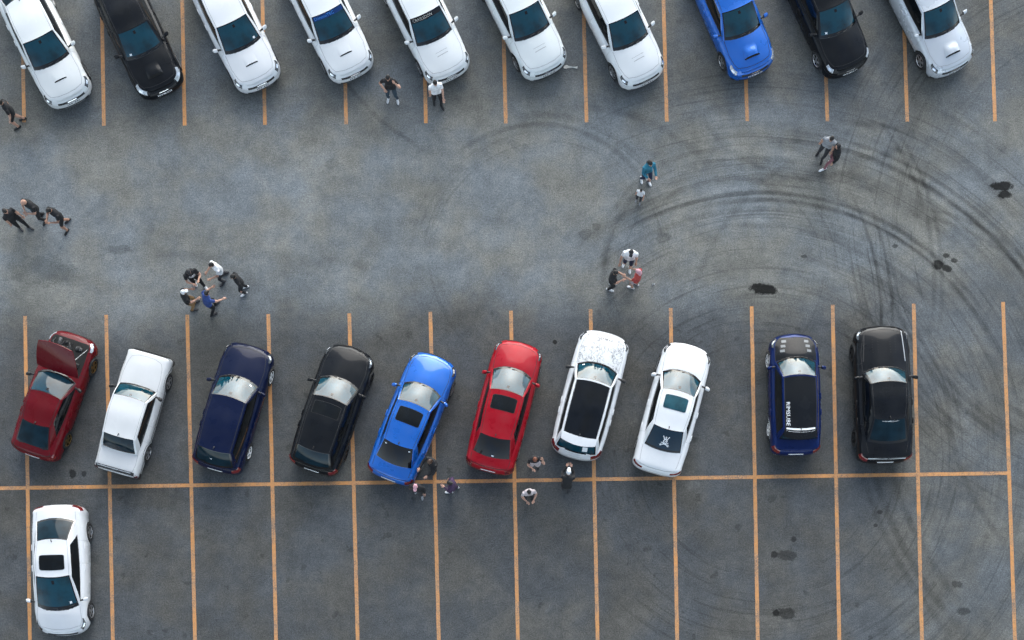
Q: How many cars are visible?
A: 21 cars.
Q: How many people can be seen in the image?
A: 24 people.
